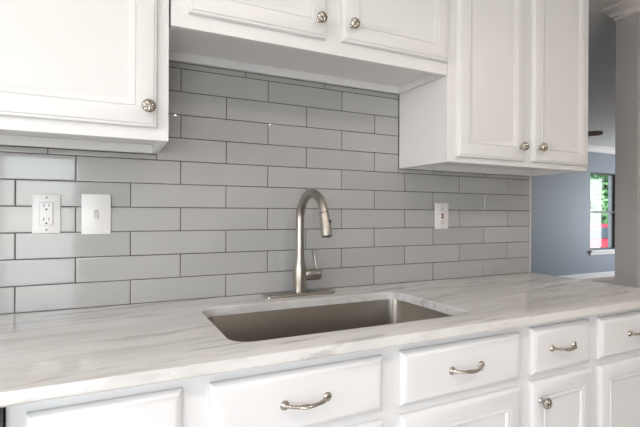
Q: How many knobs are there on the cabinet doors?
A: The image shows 6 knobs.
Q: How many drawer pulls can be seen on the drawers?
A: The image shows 4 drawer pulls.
